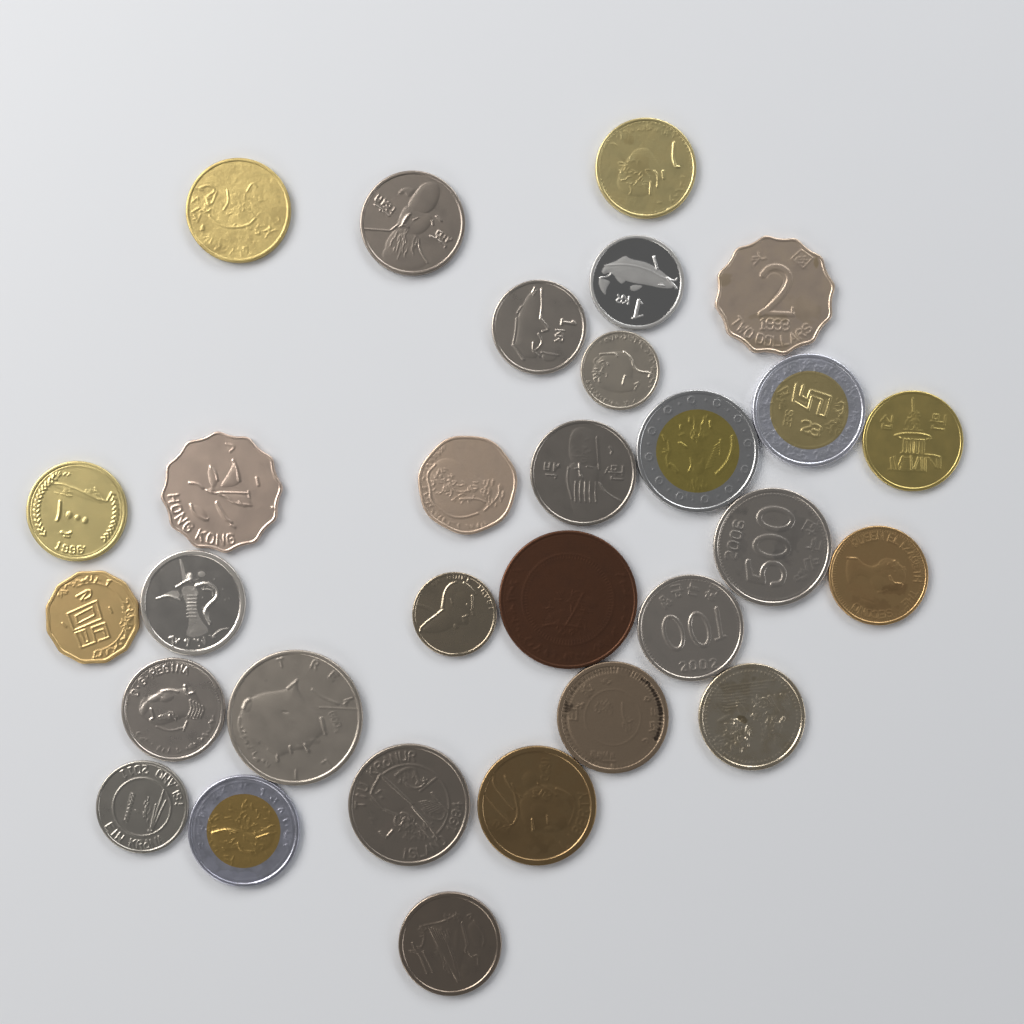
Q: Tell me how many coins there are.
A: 30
